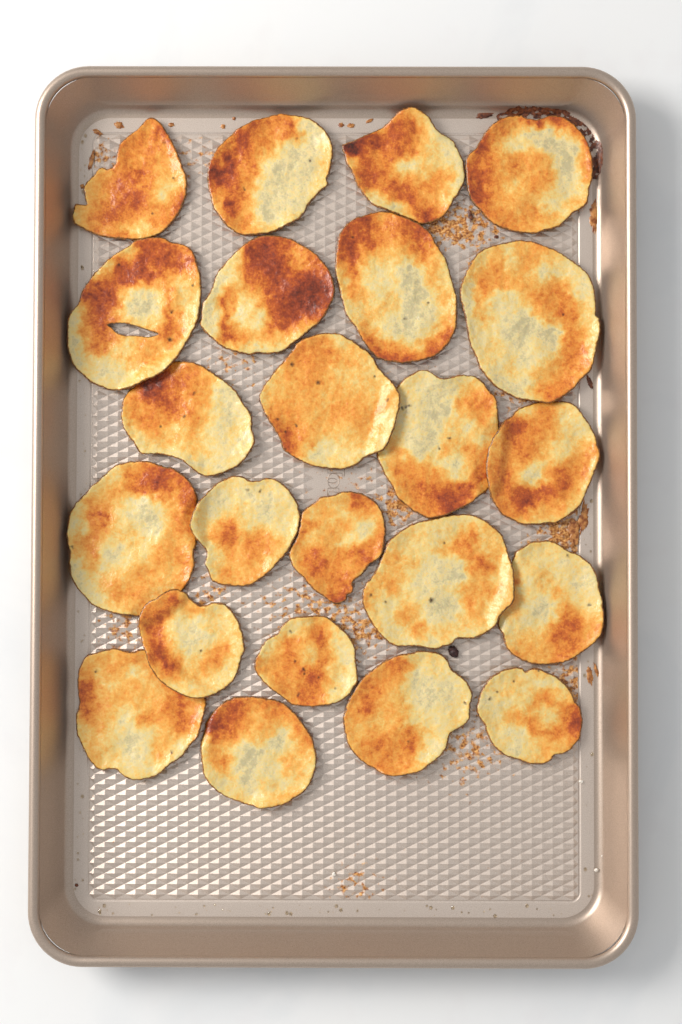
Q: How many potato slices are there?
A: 23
